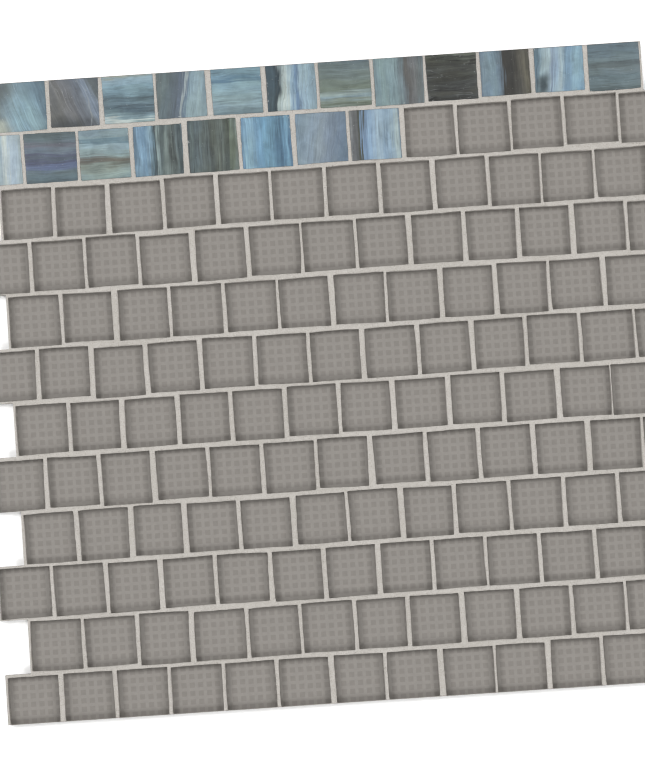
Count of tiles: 20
